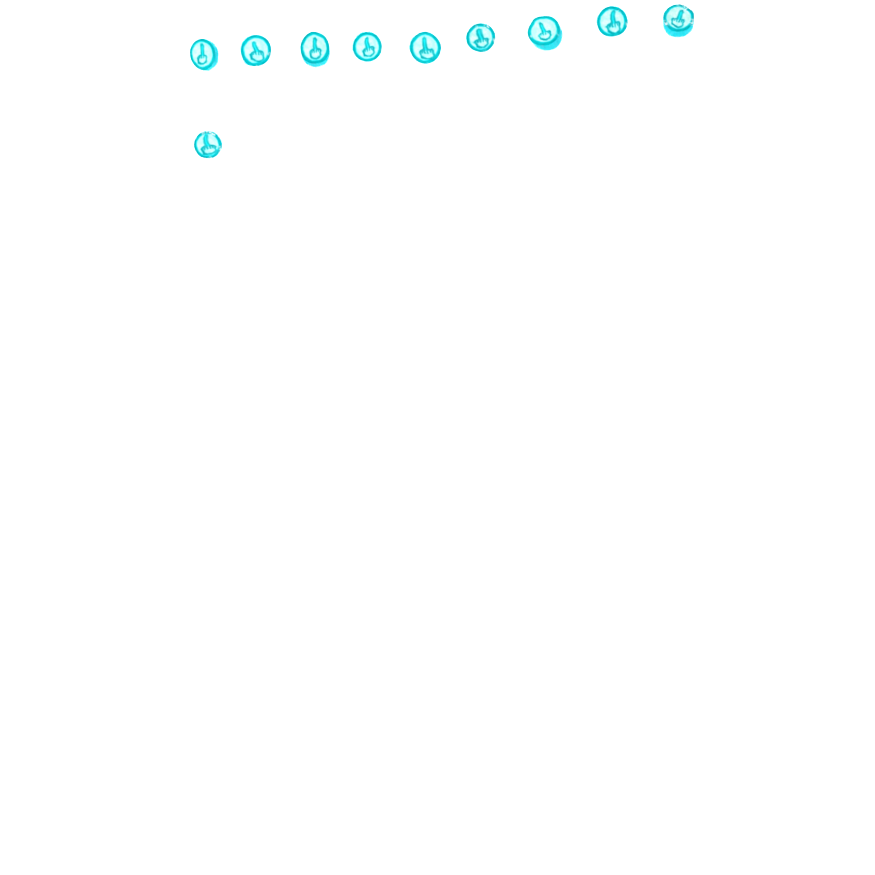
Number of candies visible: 10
